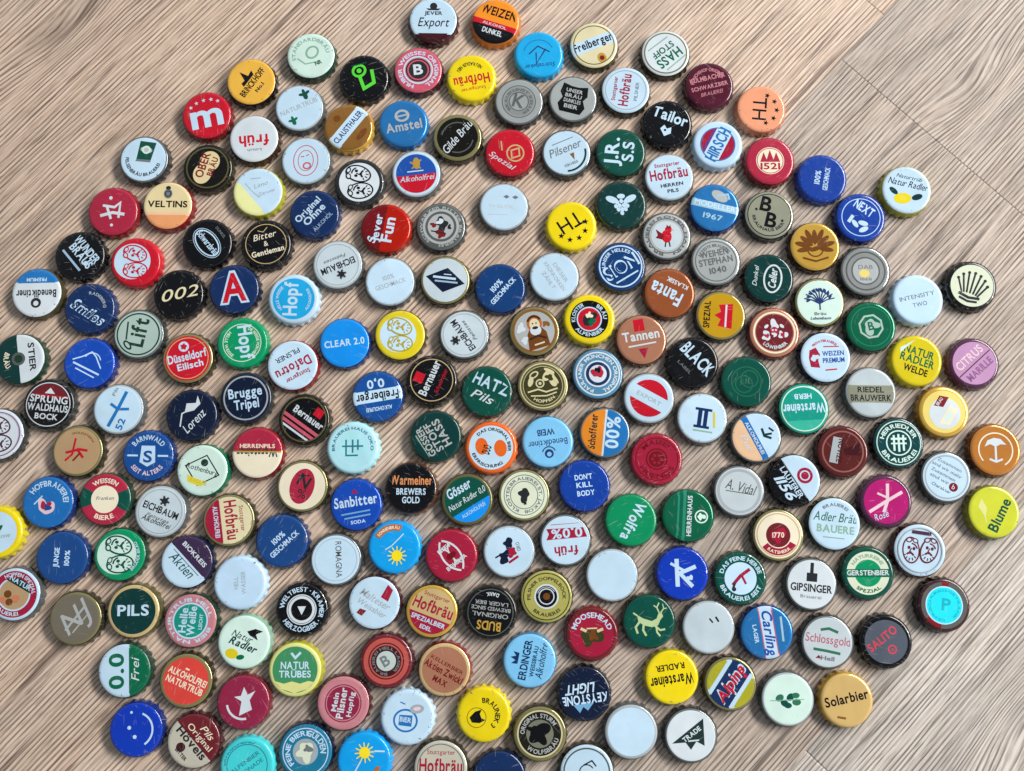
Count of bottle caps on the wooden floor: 200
